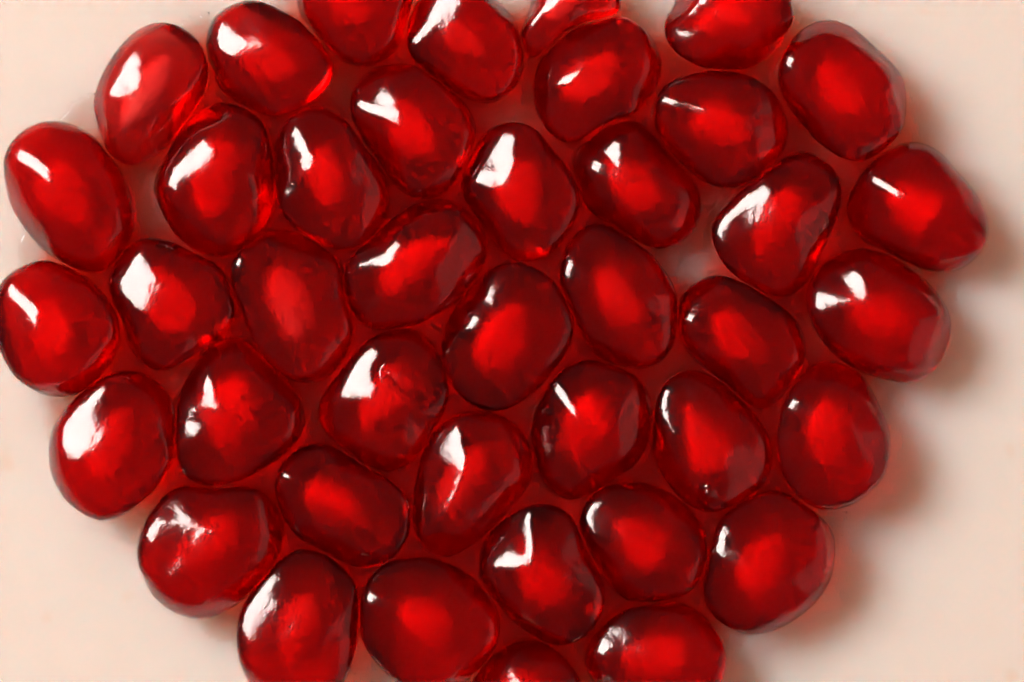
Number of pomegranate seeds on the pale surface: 41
